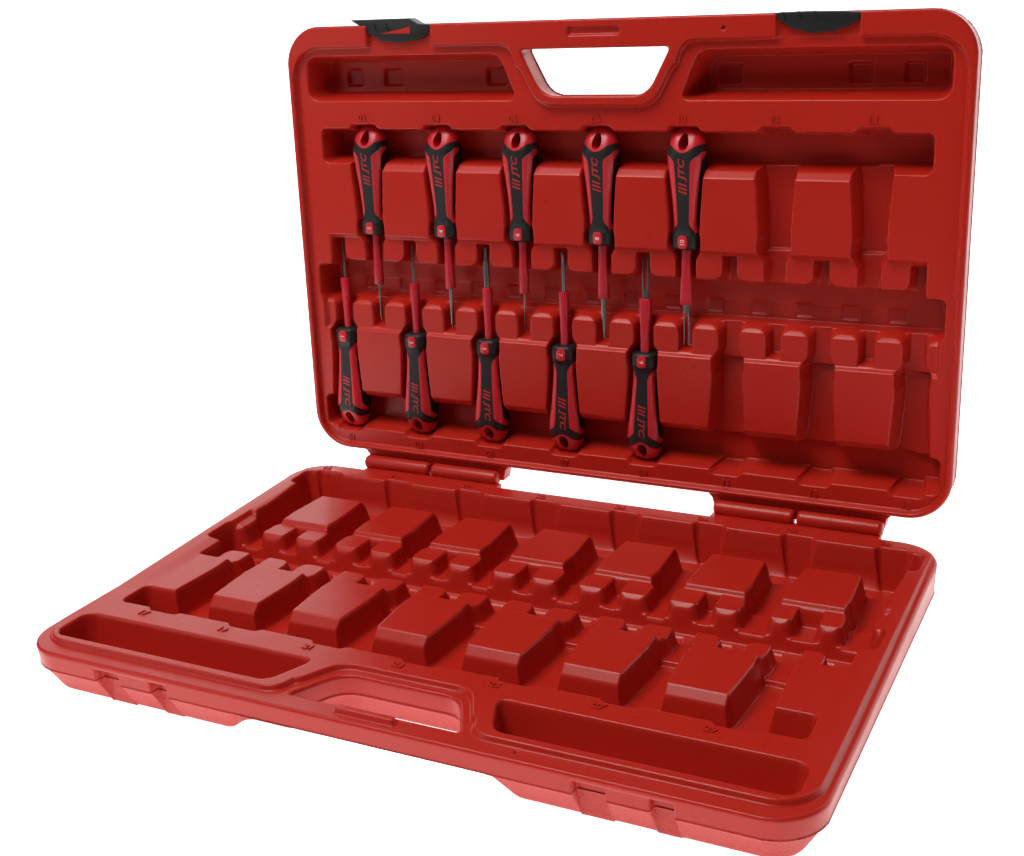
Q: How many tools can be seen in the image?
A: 10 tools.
